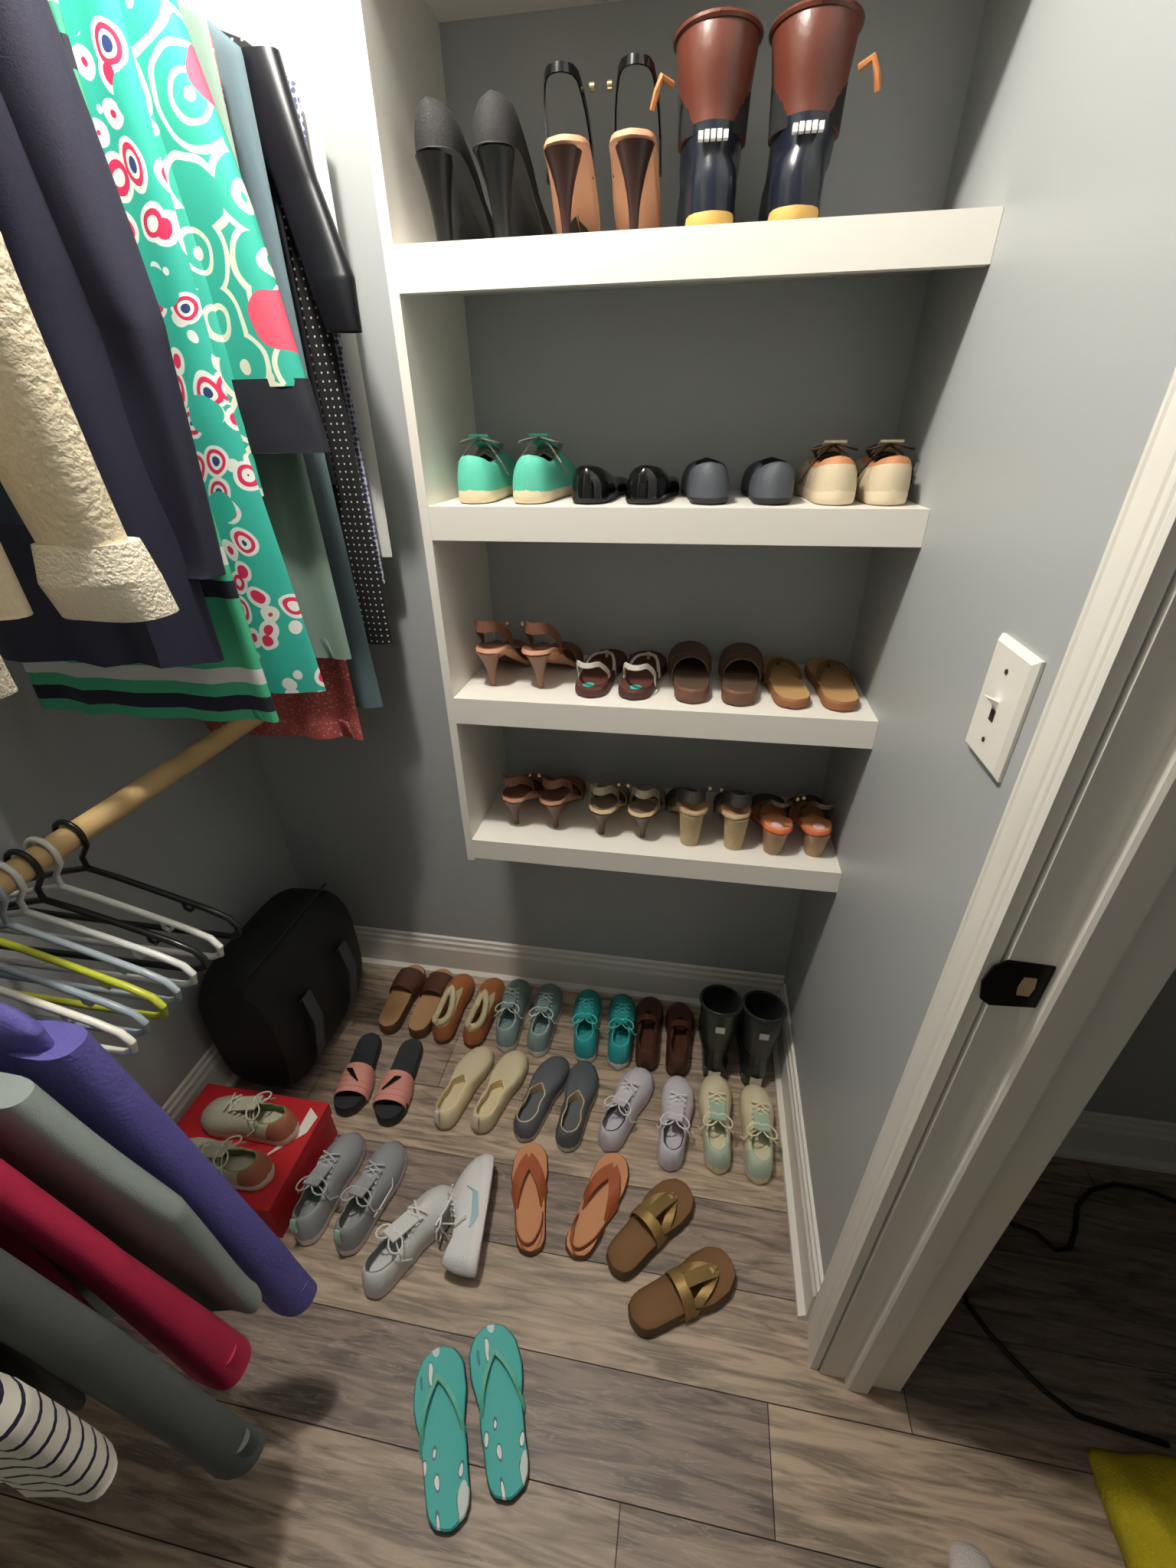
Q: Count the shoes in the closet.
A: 64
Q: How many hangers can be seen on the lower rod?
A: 8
